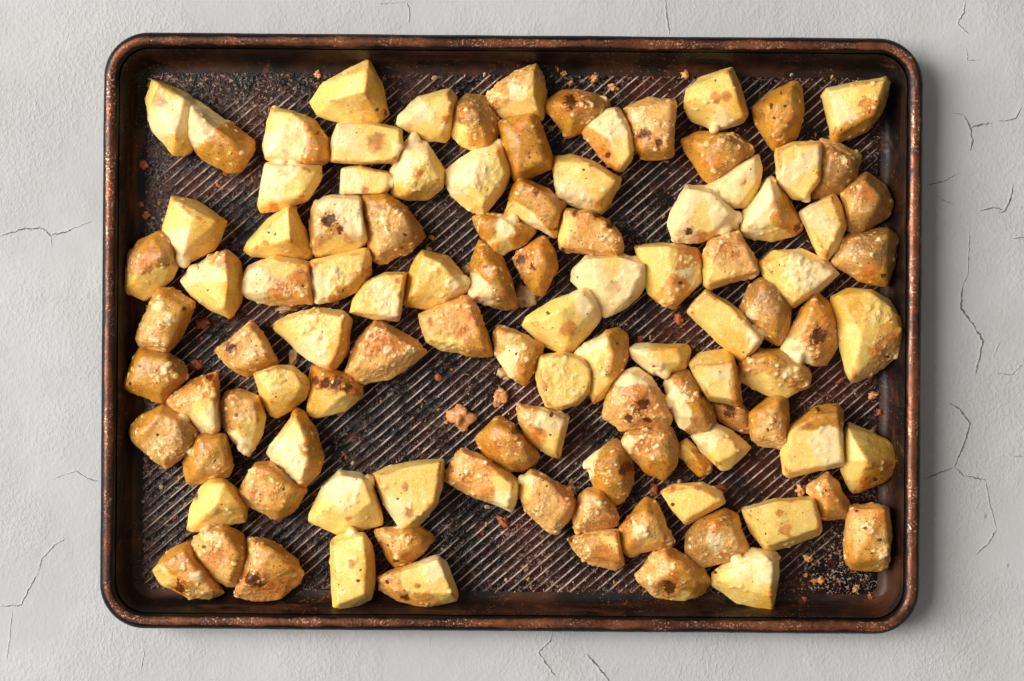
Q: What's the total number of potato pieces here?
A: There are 106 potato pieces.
